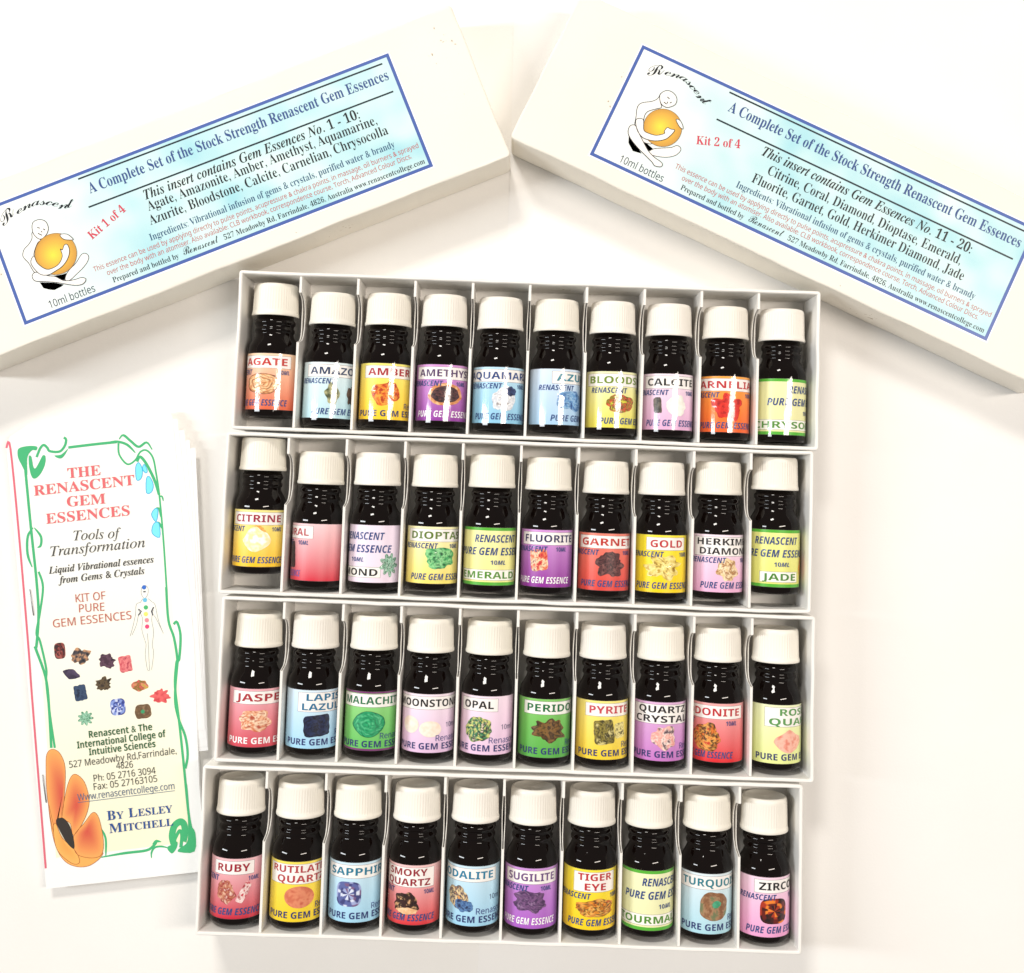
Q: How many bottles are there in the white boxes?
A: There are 40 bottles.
